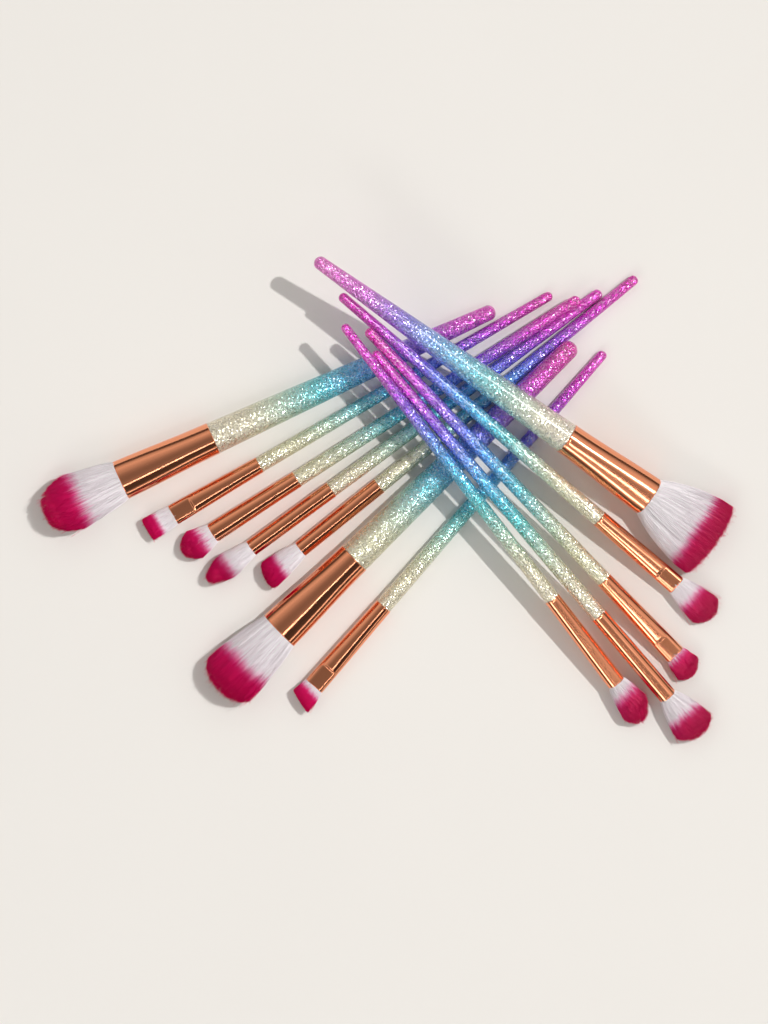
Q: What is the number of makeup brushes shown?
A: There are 12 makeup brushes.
